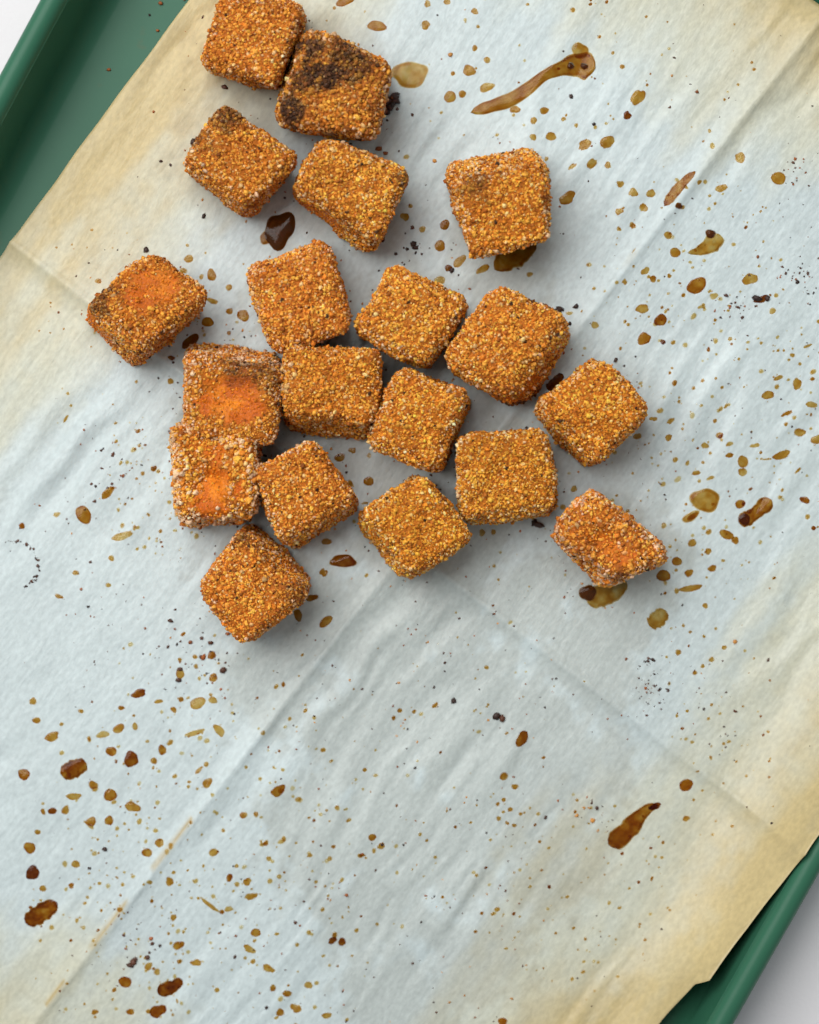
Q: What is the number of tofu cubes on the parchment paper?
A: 19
